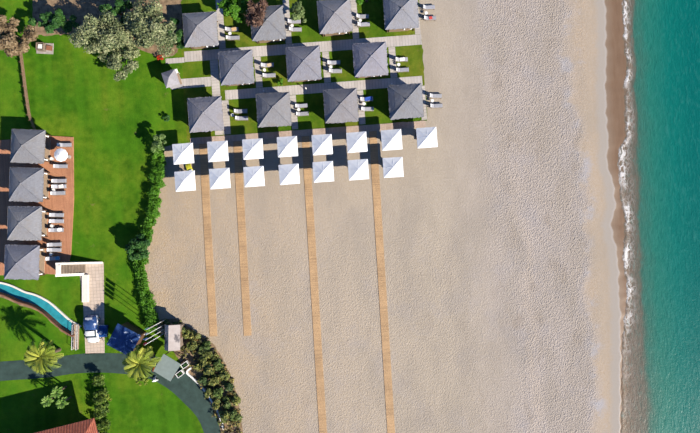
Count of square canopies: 15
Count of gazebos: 15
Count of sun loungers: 33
